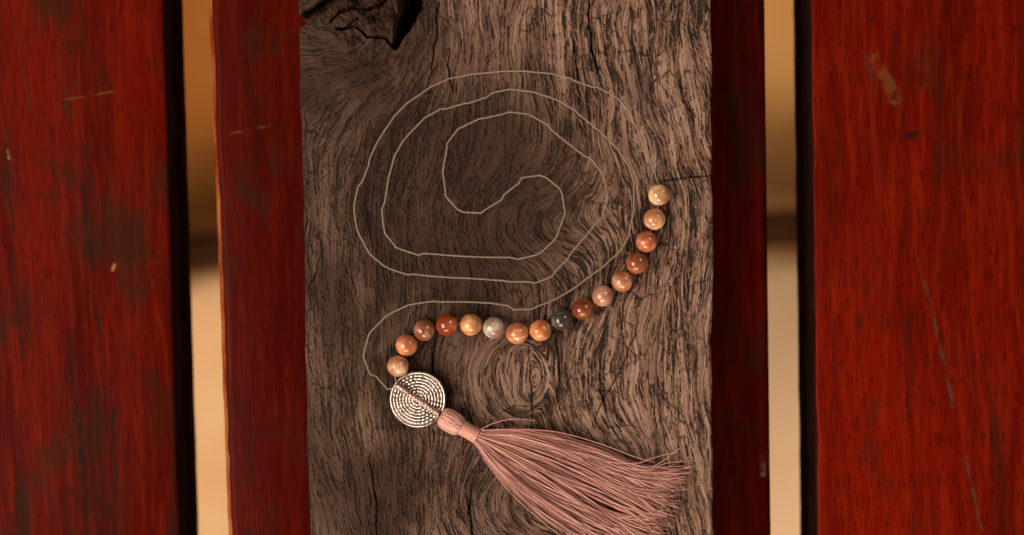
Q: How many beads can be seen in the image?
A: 16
